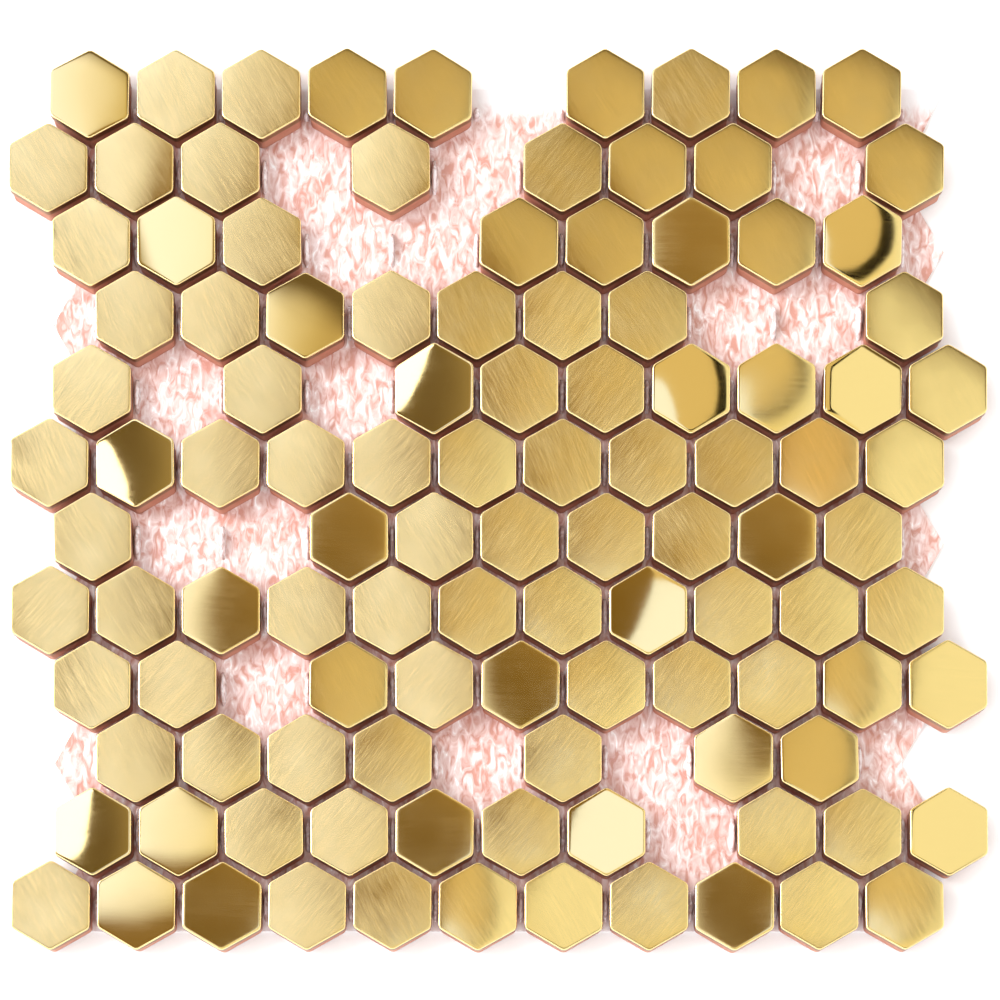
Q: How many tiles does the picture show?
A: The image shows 110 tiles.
